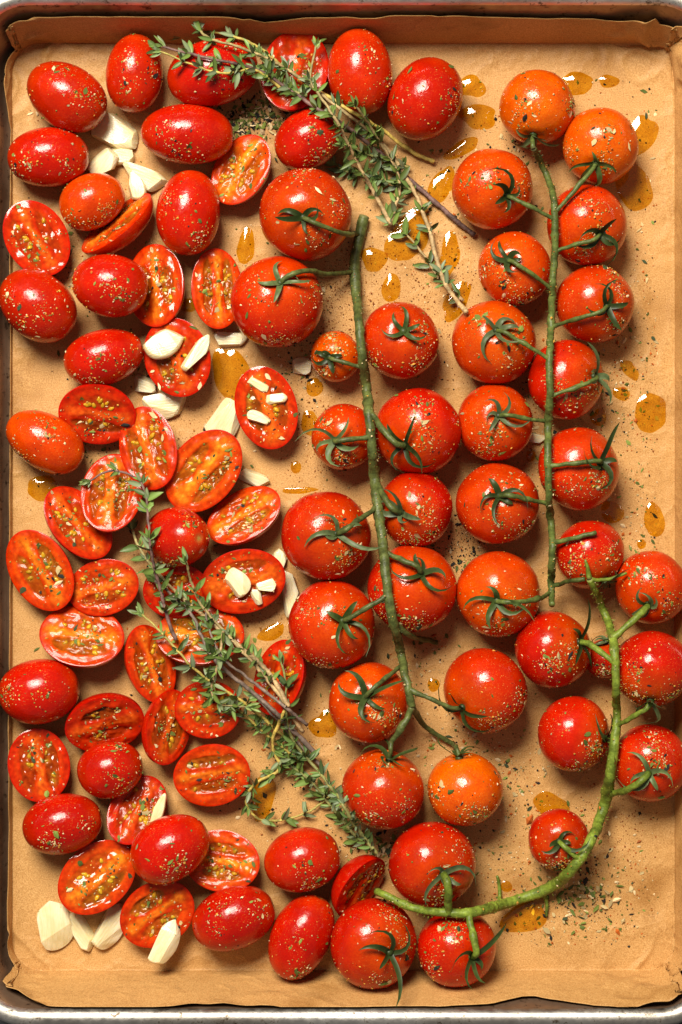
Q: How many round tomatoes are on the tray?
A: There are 37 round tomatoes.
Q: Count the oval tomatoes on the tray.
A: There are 22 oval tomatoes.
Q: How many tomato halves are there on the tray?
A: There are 32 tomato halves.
